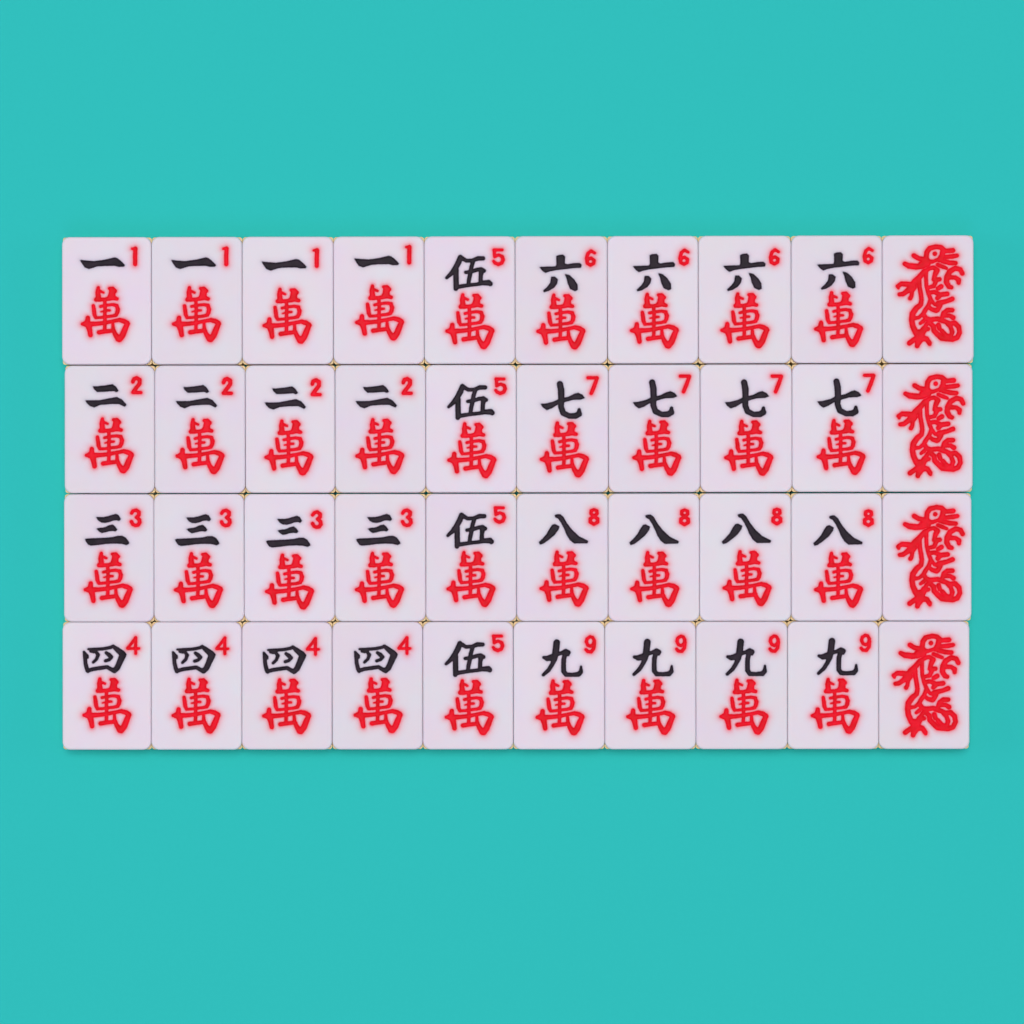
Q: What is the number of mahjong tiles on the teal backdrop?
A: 40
